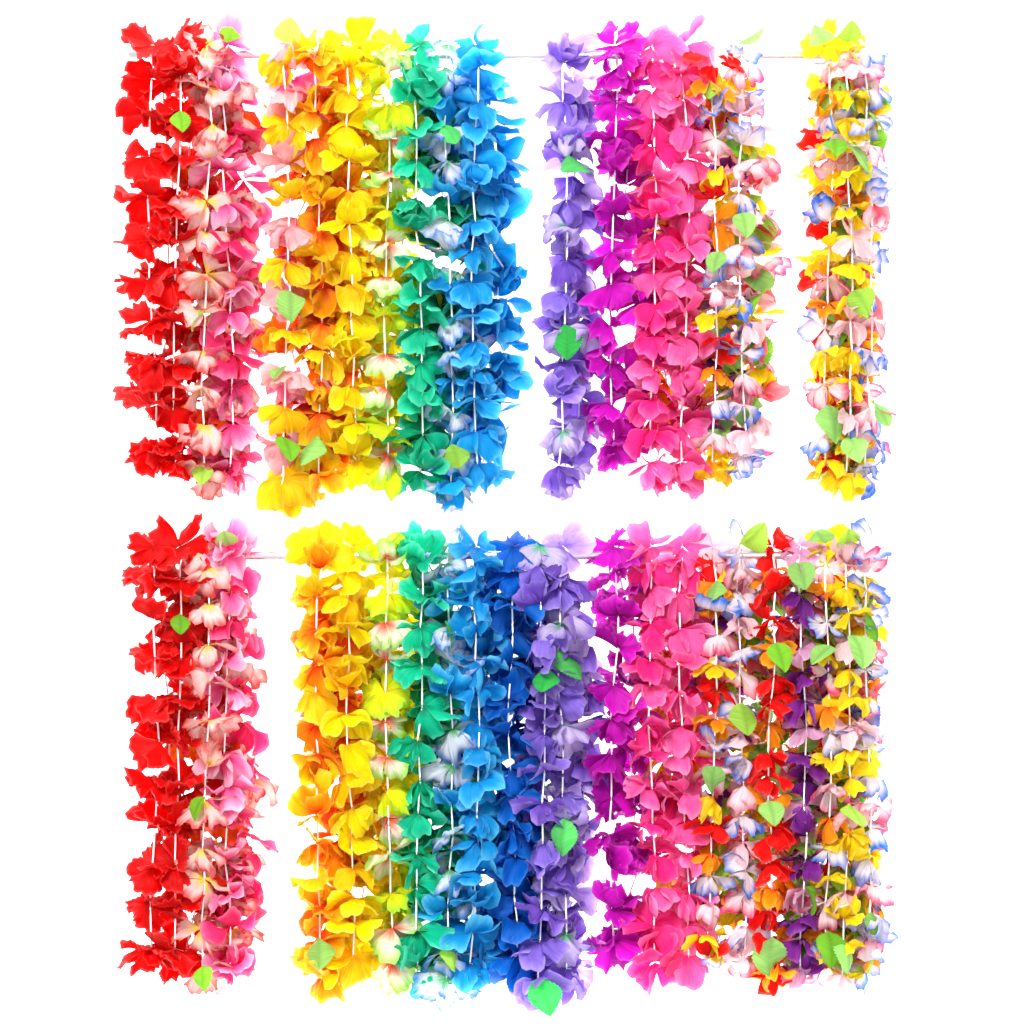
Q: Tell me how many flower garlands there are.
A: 43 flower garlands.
